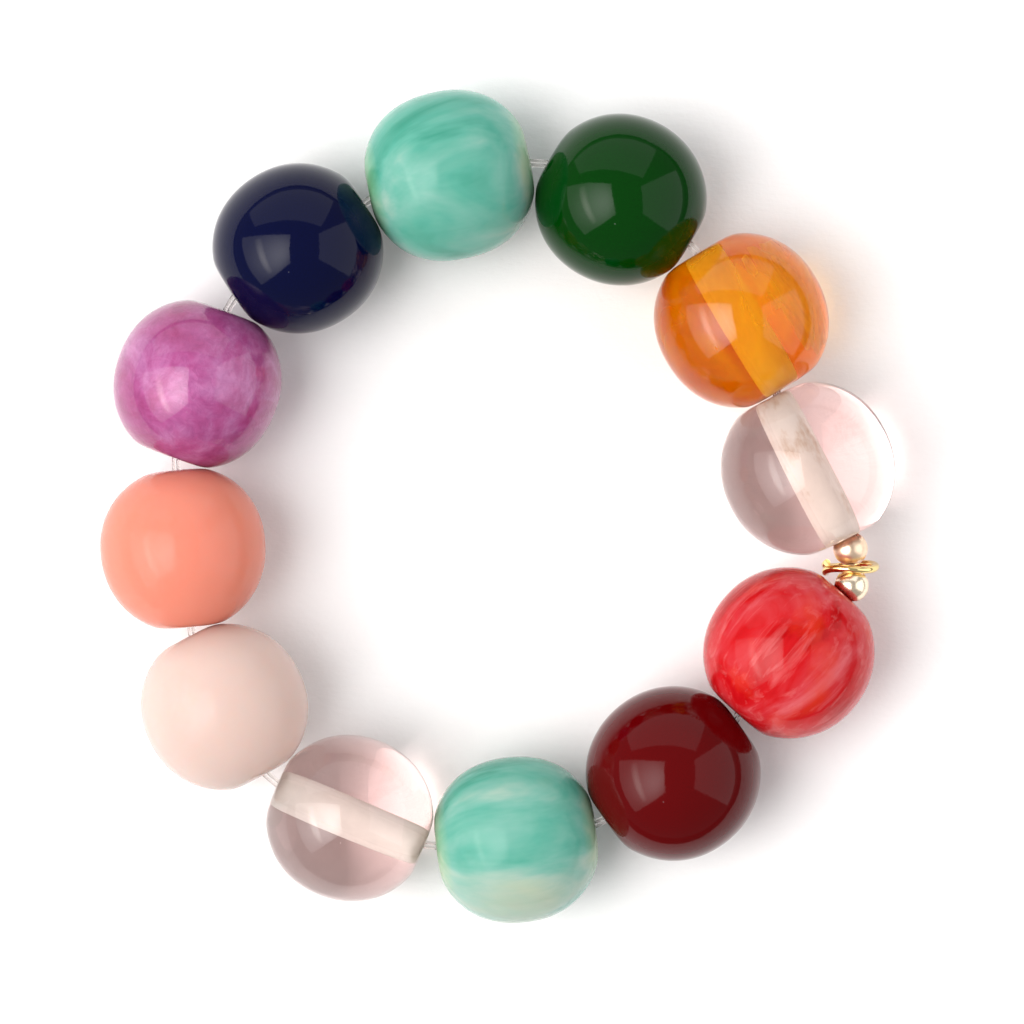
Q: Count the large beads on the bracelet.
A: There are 12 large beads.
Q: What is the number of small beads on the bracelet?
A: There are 2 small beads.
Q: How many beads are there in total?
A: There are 14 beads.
